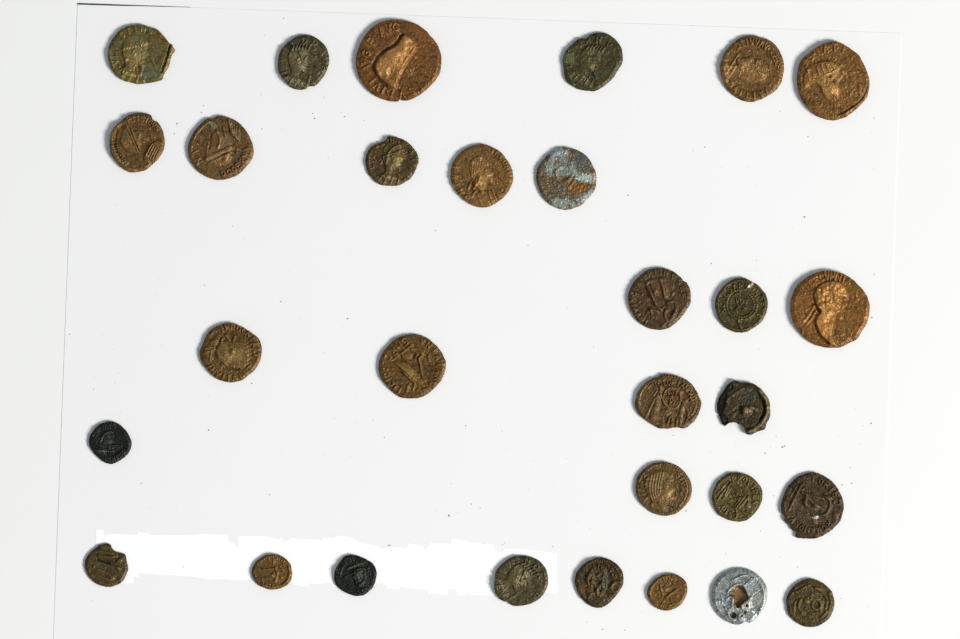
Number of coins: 30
